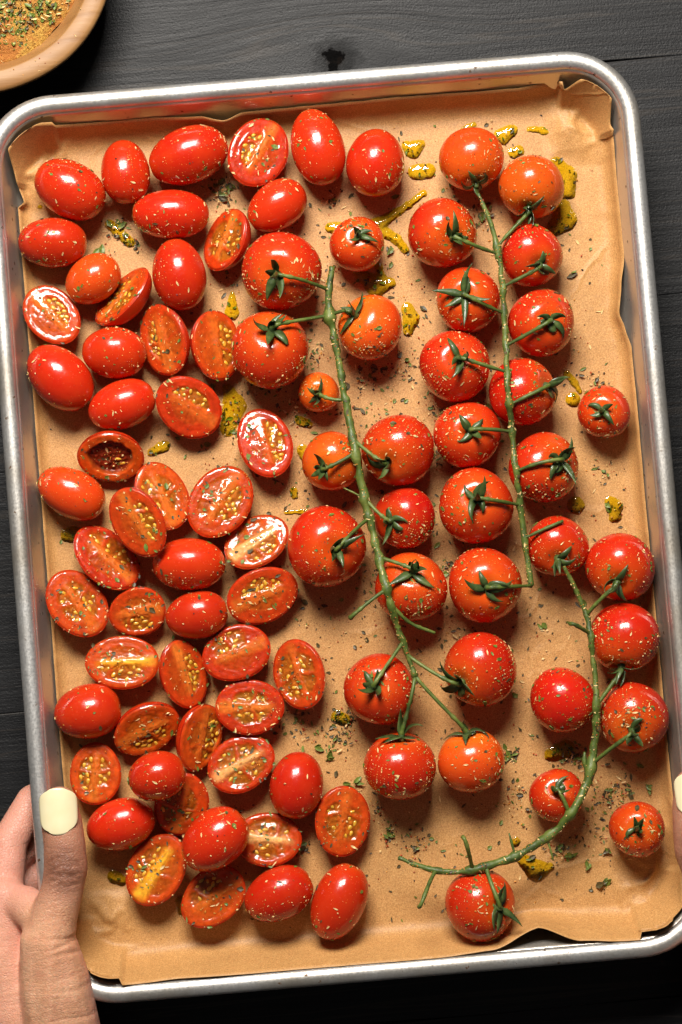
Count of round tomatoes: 35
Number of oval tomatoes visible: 23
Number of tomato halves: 31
